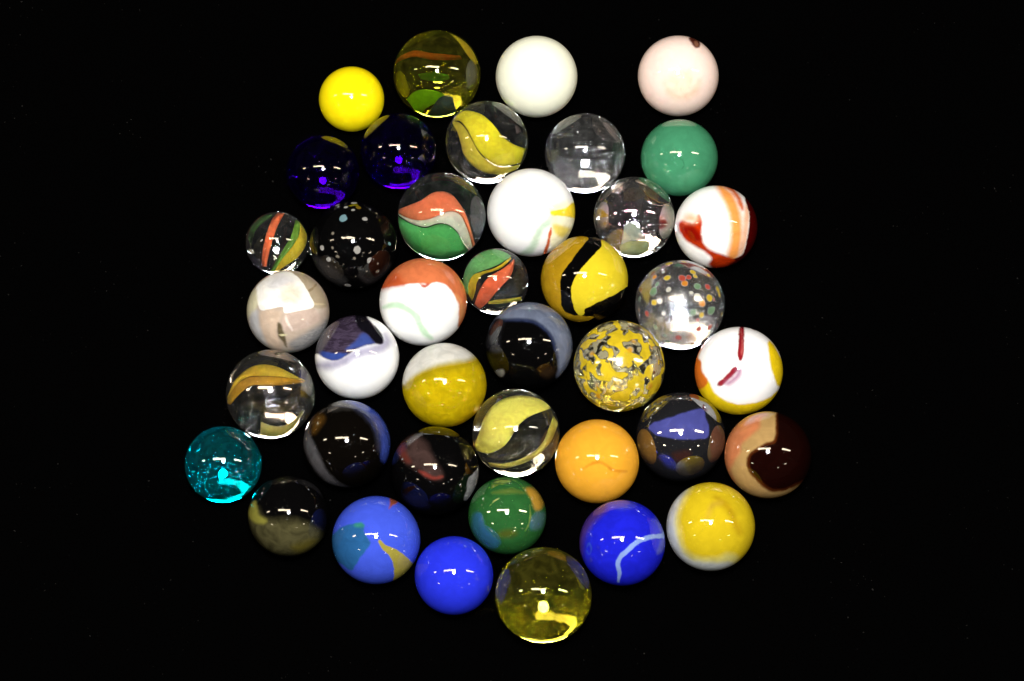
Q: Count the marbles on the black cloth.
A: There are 40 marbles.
